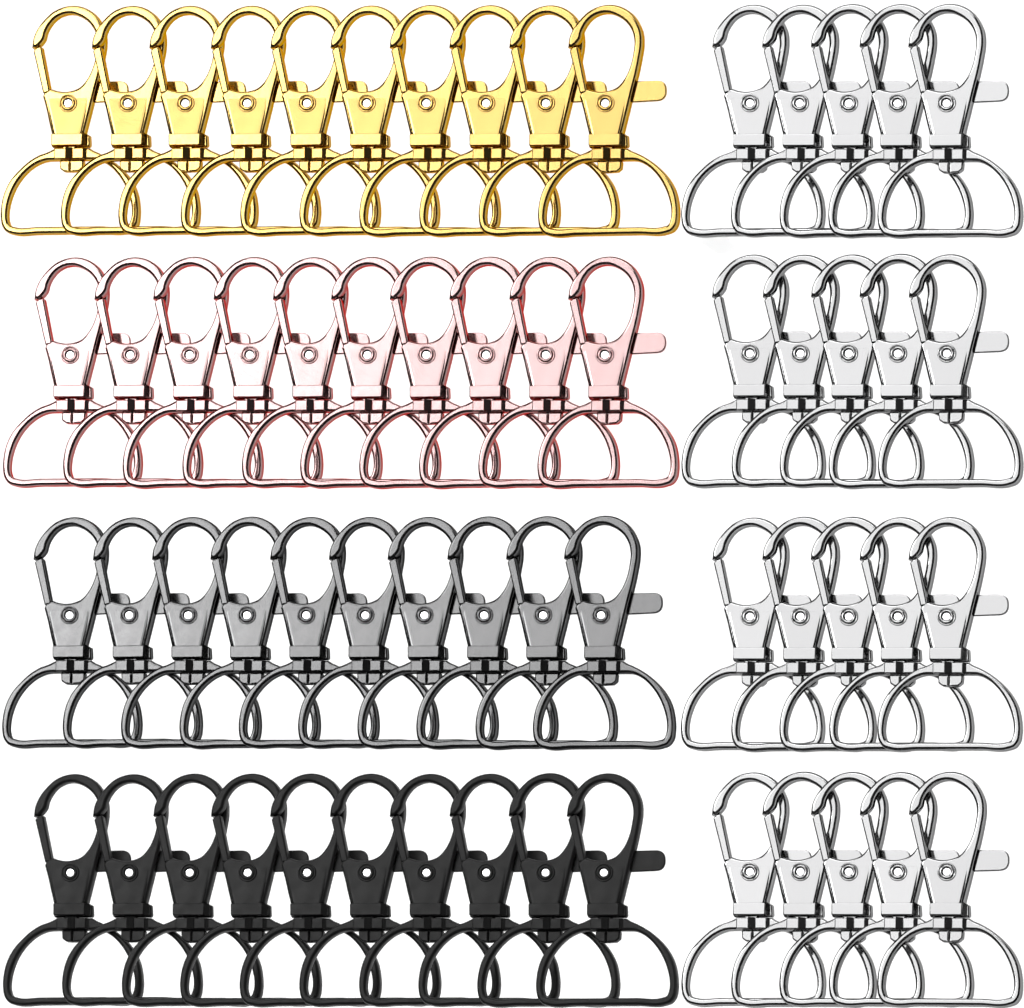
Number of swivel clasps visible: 60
